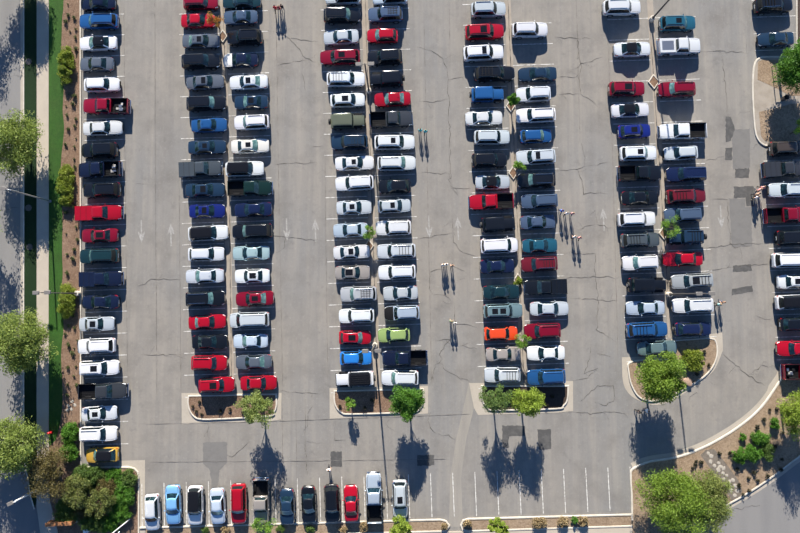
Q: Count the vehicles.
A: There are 185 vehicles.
